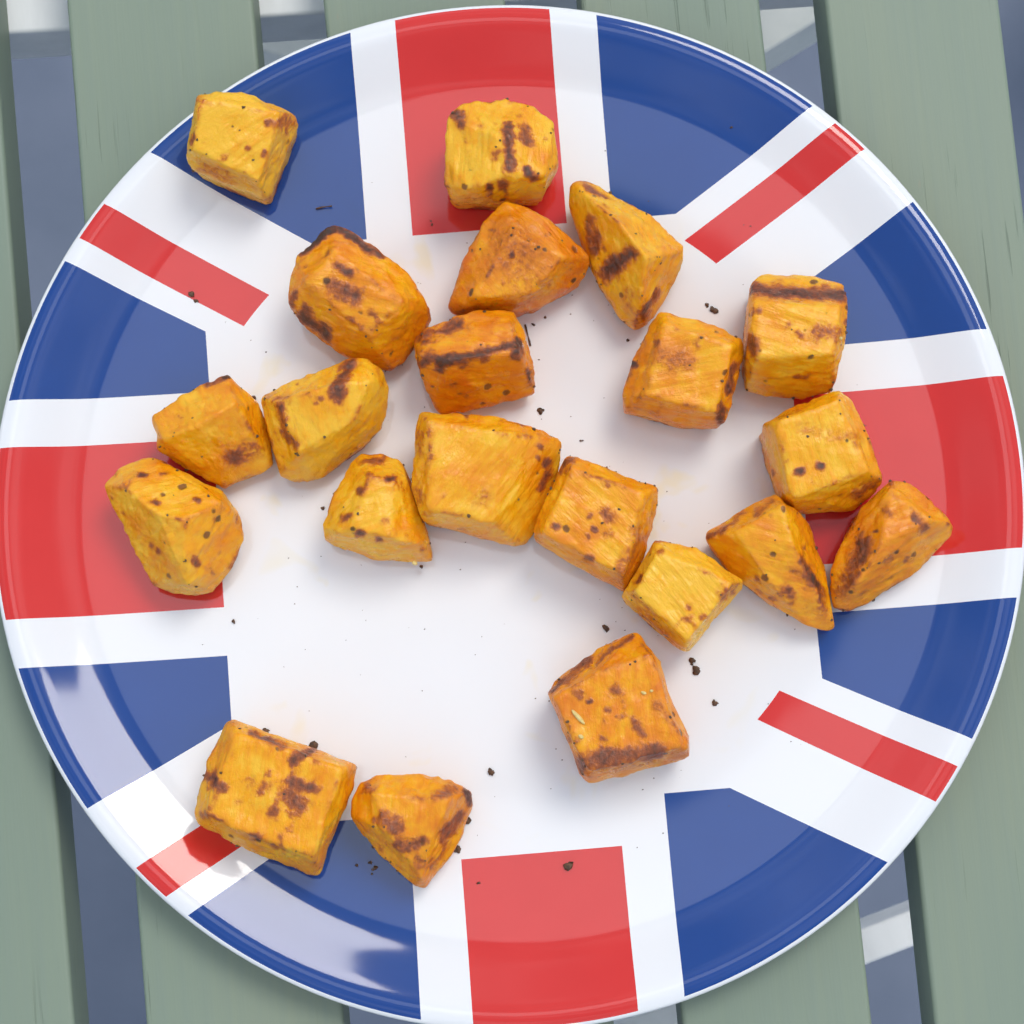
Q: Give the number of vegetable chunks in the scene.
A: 21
